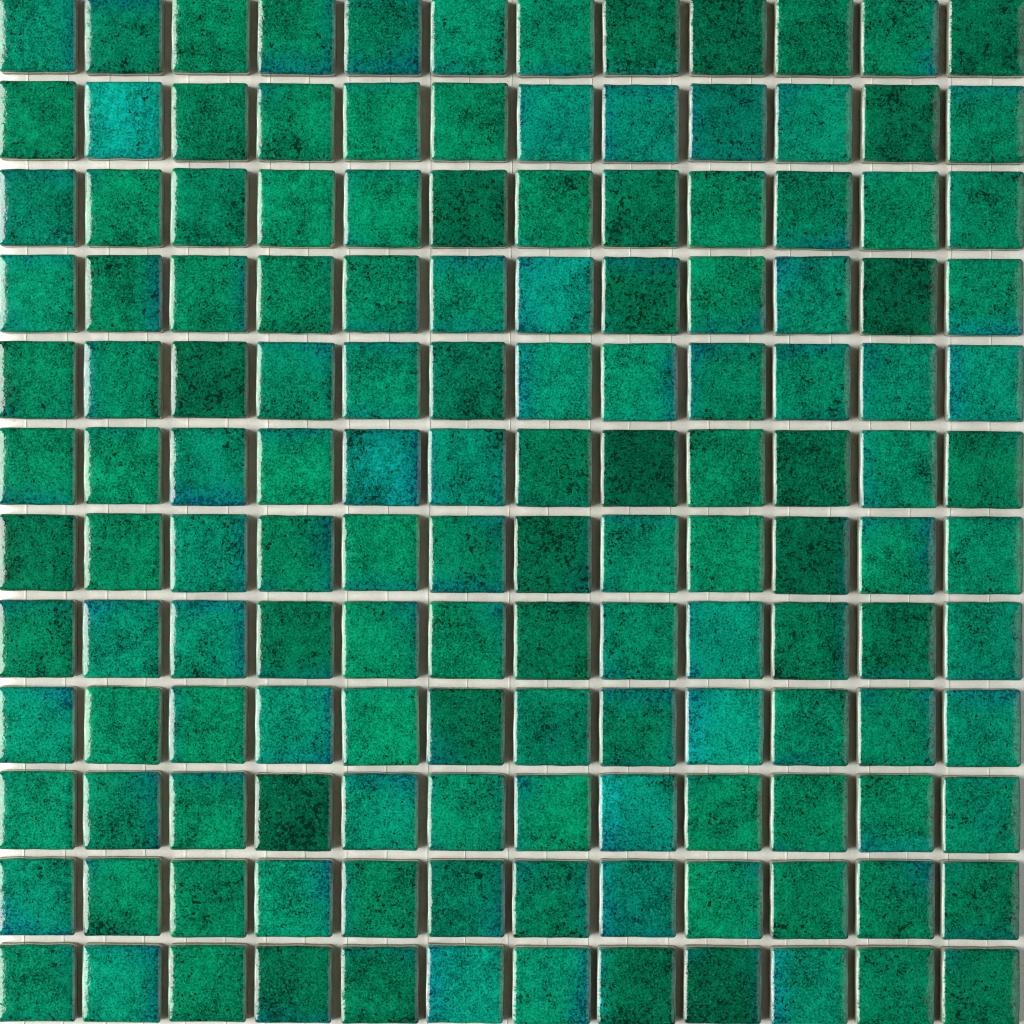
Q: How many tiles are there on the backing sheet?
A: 144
